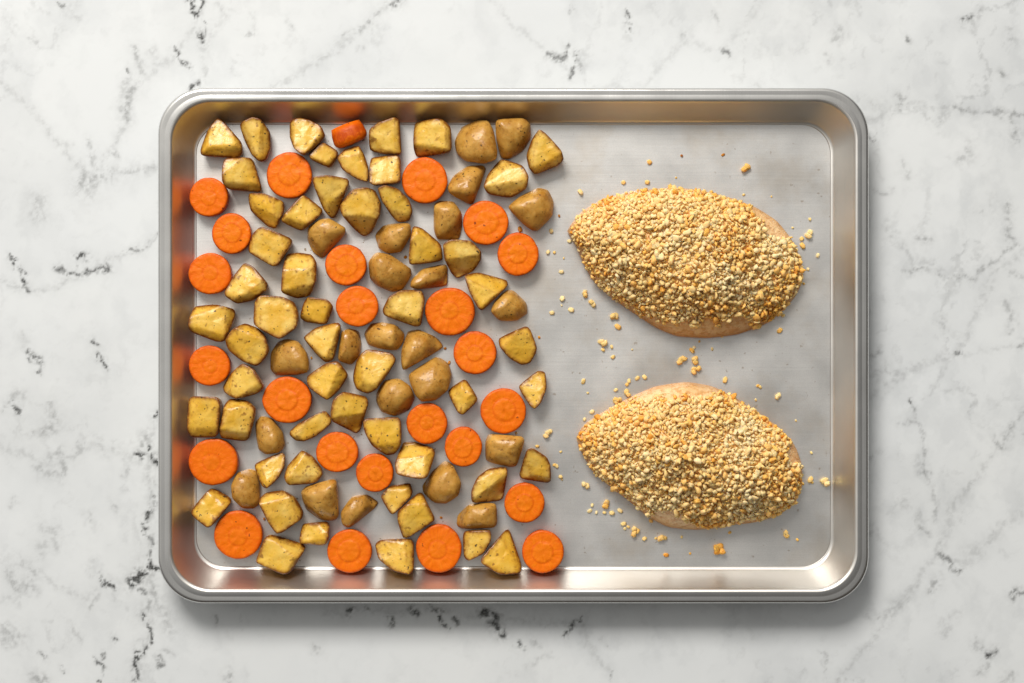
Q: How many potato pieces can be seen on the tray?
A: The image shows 76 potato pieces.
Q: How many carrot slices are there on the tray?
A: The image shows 25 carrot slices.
